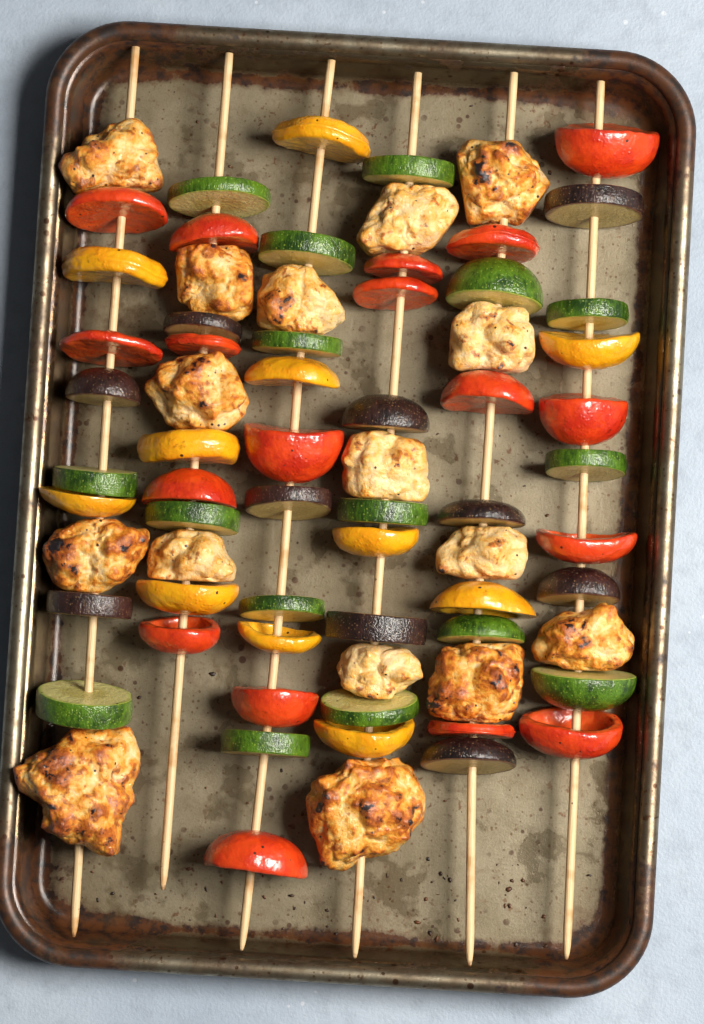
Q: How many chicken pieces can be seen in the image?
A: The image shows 16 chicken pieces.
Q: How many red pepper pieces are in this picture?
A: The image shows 18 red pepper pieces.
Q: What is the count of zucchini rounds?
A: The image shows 16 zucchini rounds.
